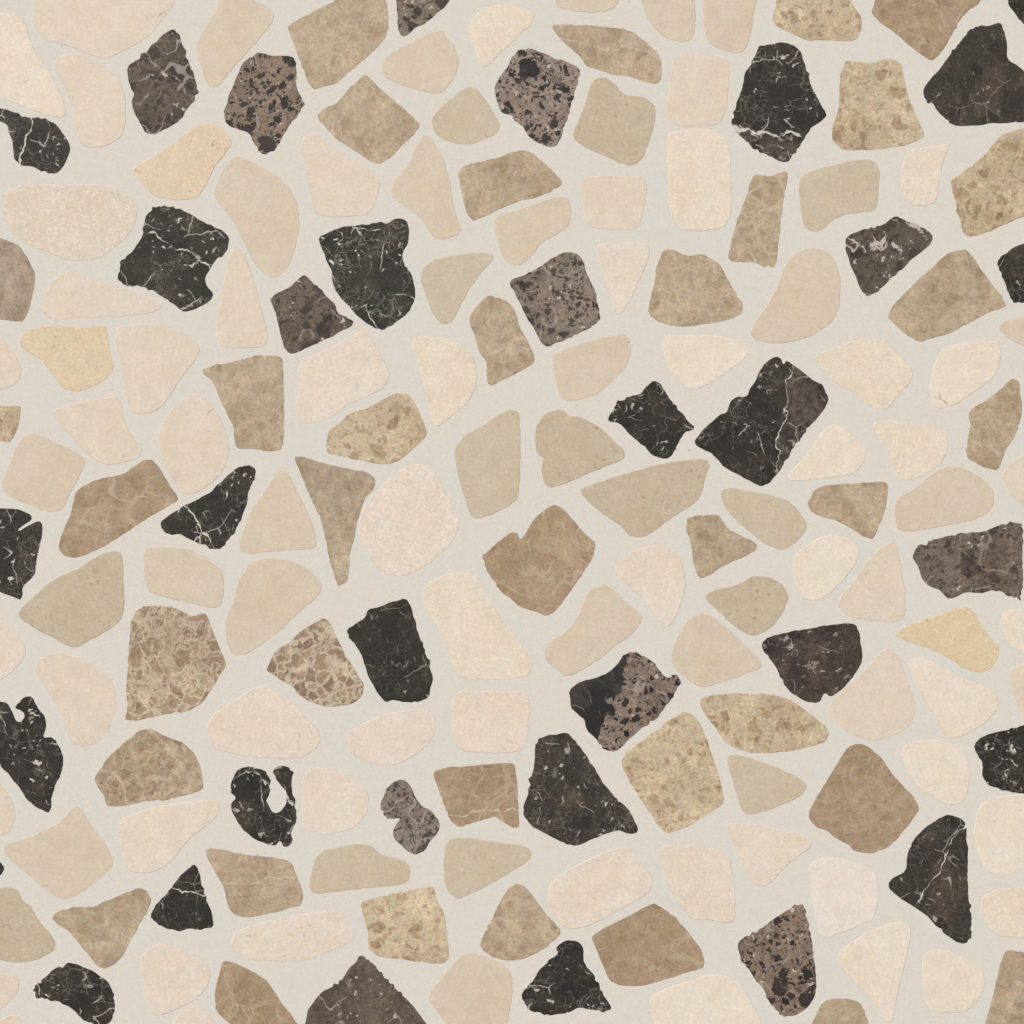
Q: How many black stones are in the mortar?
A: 22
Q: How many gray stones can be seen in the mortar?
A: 12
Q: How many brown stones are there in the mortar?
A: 37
